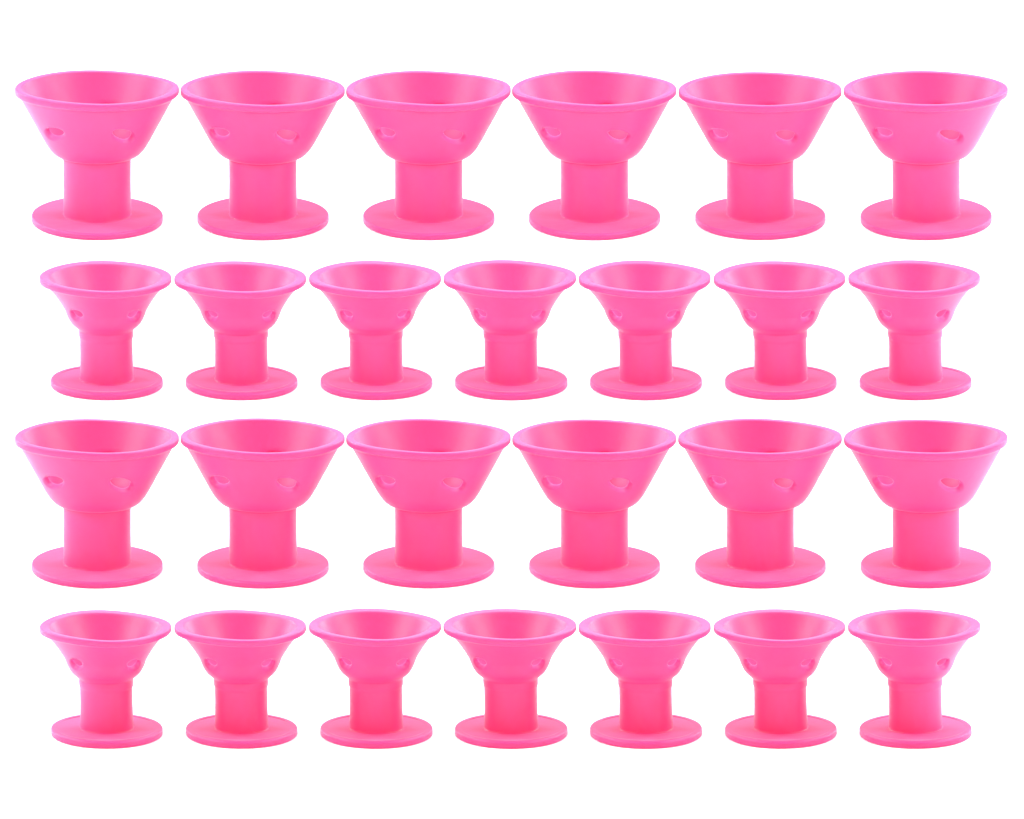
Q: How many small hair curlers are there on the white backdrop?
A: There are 14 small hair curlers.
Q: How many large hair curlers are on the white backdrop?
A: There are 12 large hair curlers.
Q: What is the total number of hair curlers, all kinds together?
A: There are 26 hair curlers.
